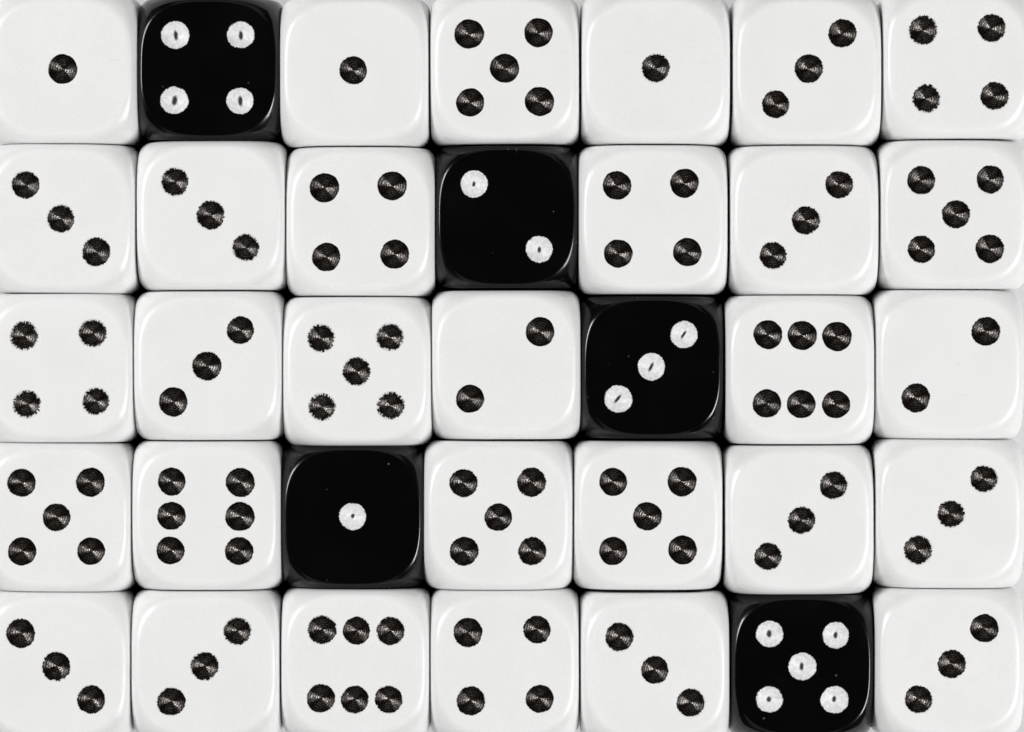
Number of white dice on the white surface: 30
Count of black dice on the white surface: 5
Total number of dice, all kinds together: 35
